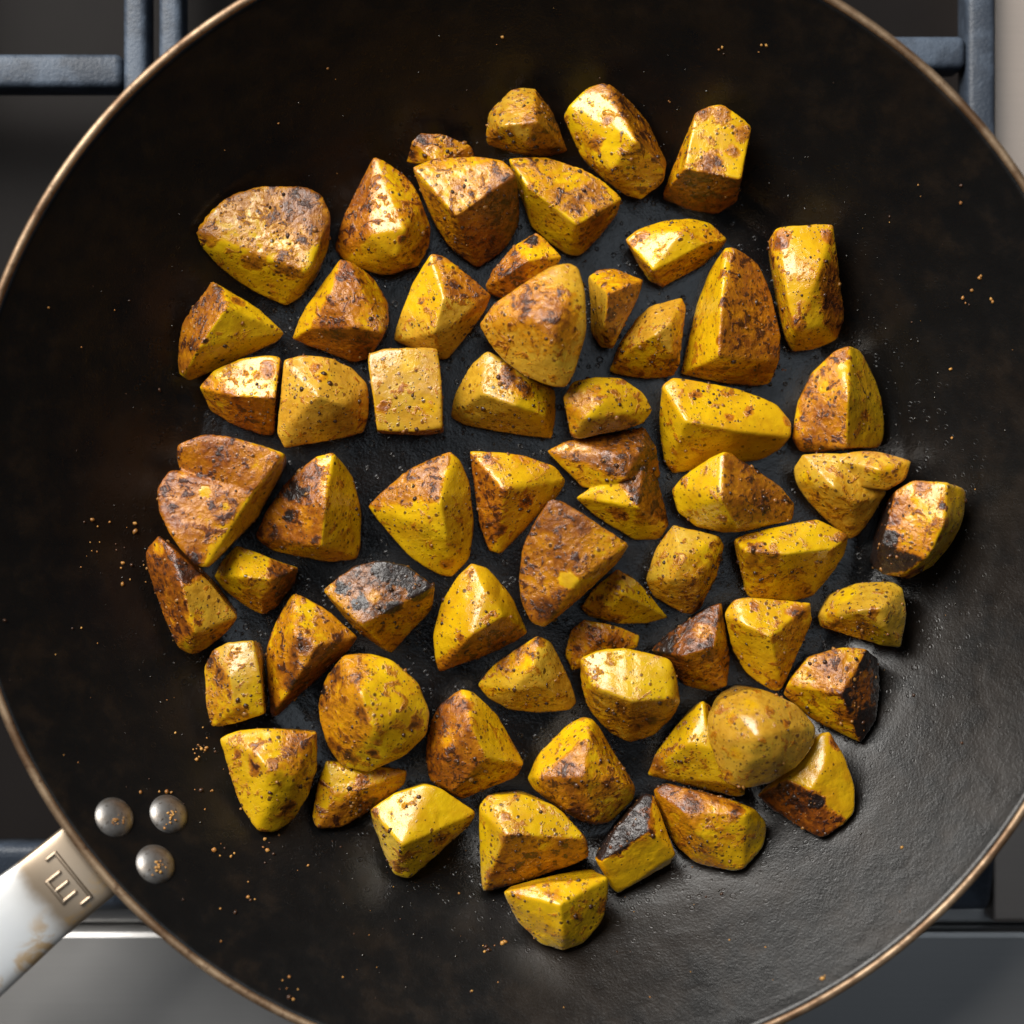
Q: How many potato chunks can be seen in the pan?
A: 63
